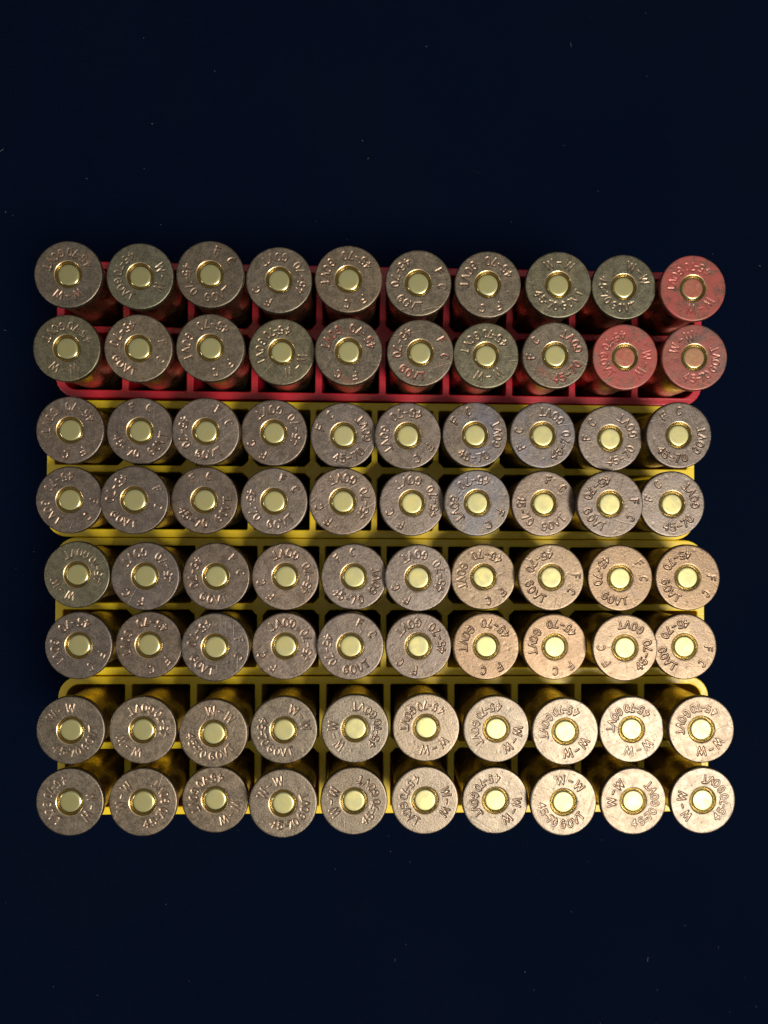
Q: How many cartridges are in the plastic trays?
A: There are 80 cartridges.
